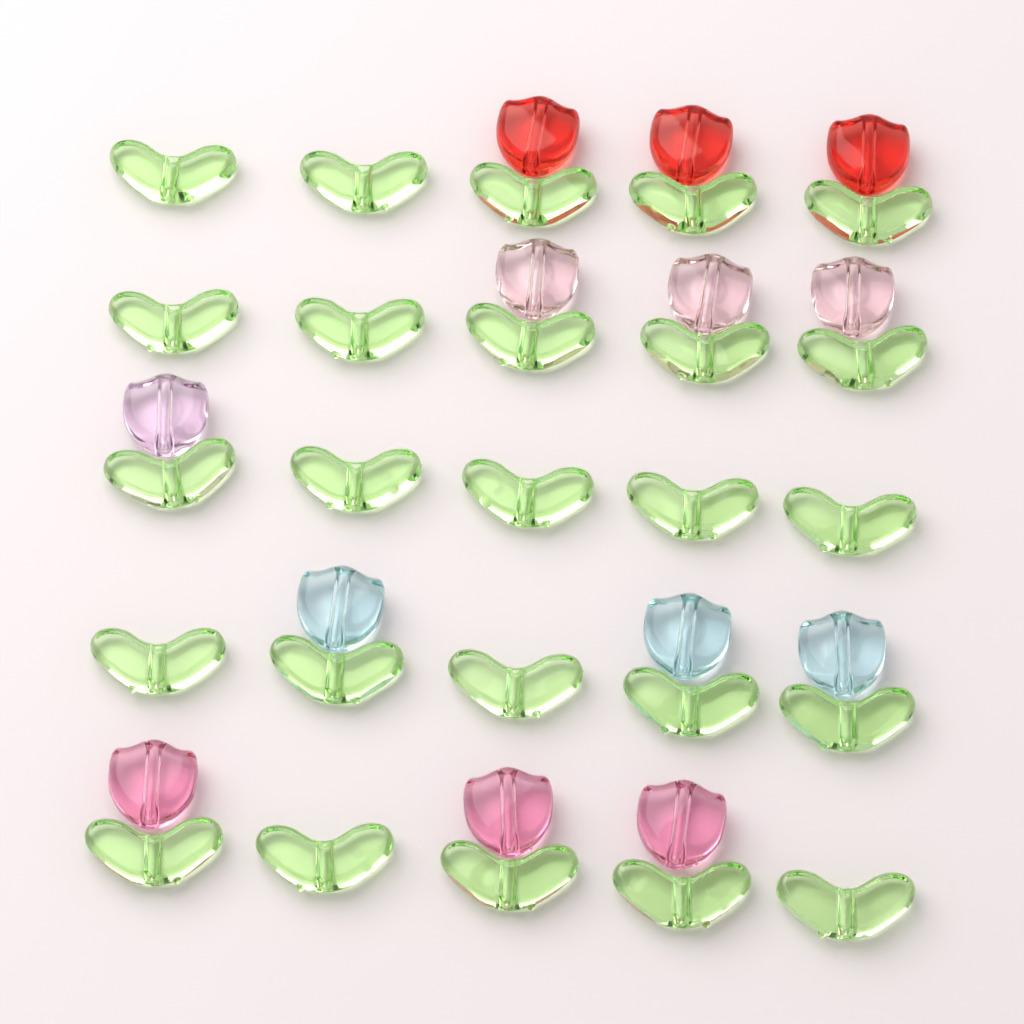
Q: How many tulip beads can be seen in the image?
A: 13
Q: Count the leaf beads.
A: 25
